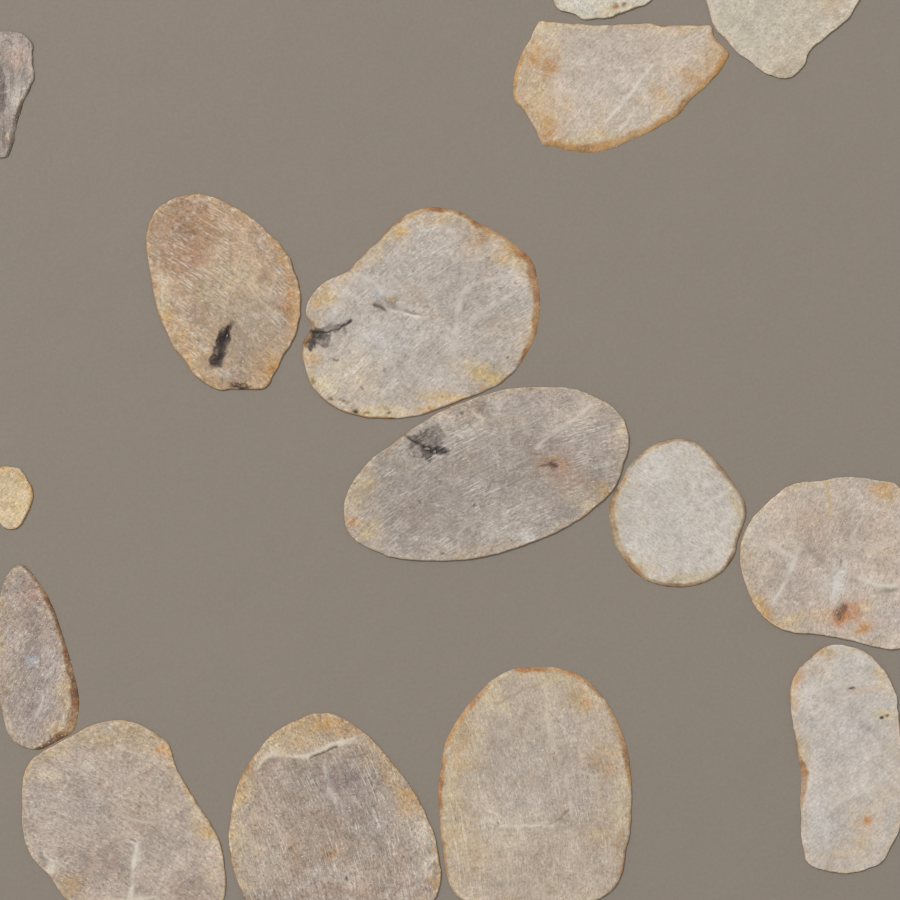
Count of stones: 15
